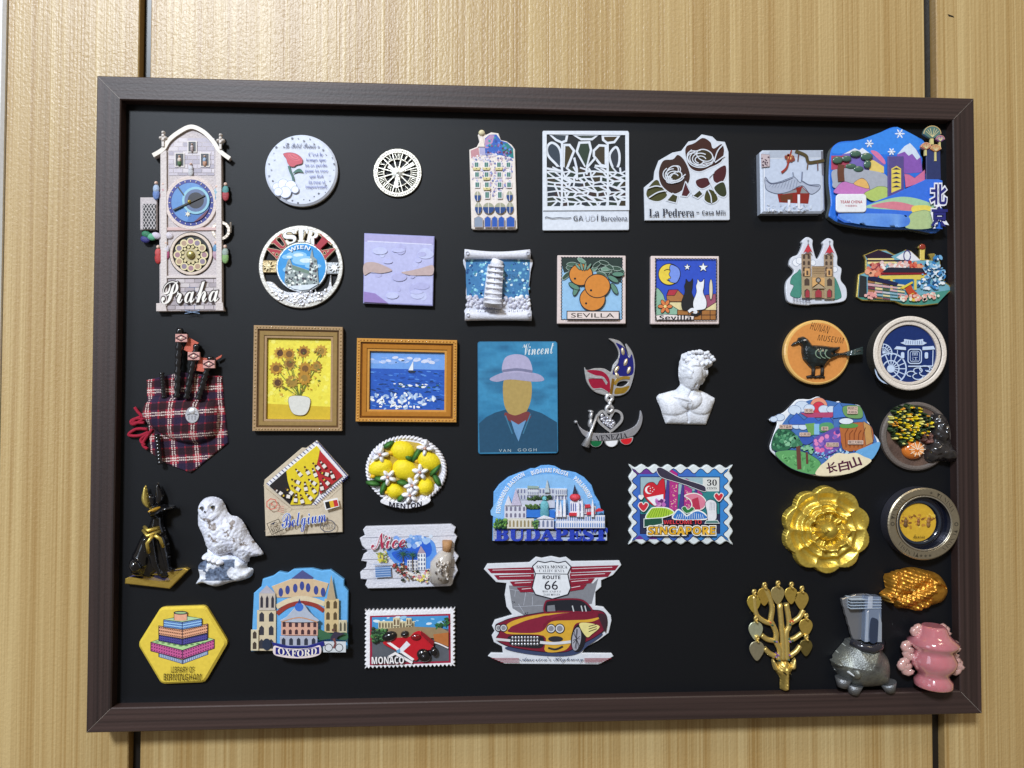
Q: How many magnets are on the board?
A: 42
